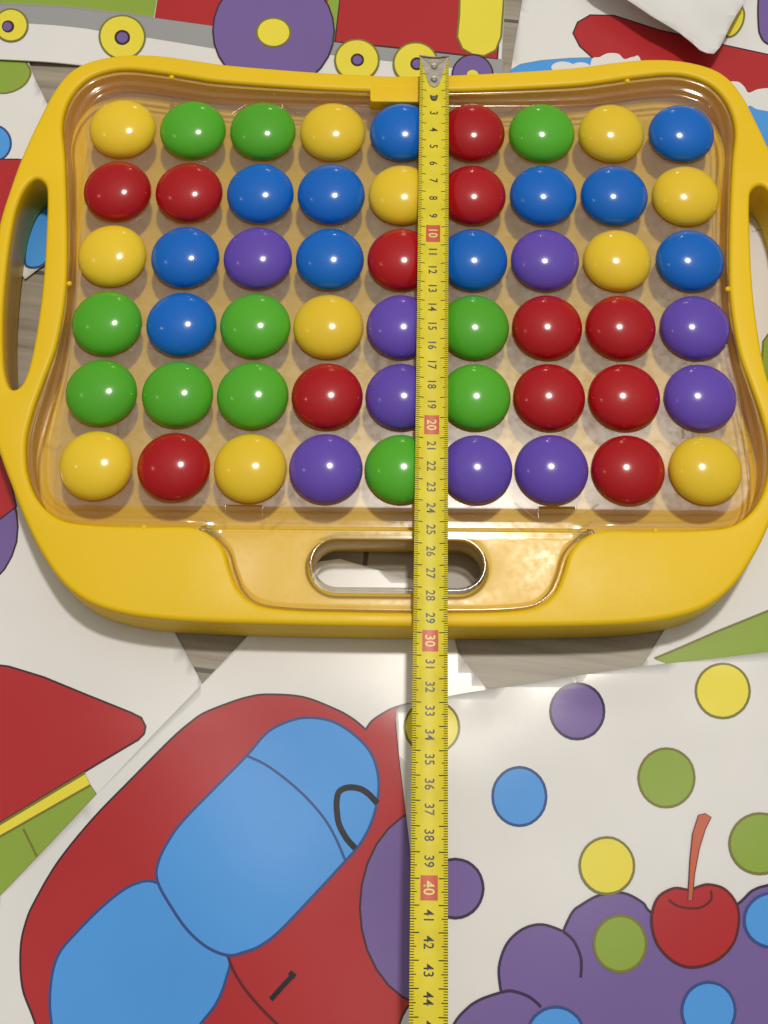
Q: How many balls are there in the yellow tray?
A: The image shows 54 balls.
